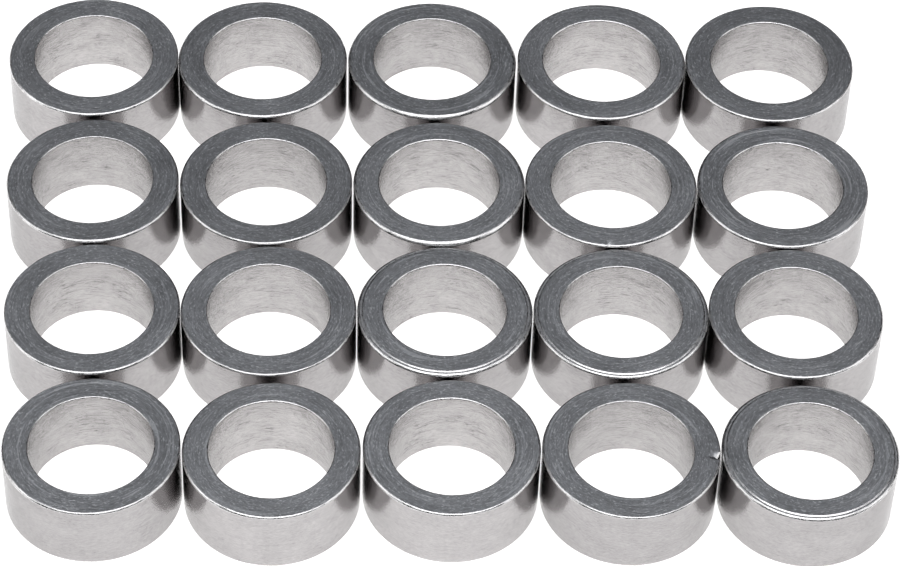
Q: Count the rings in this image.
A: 20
